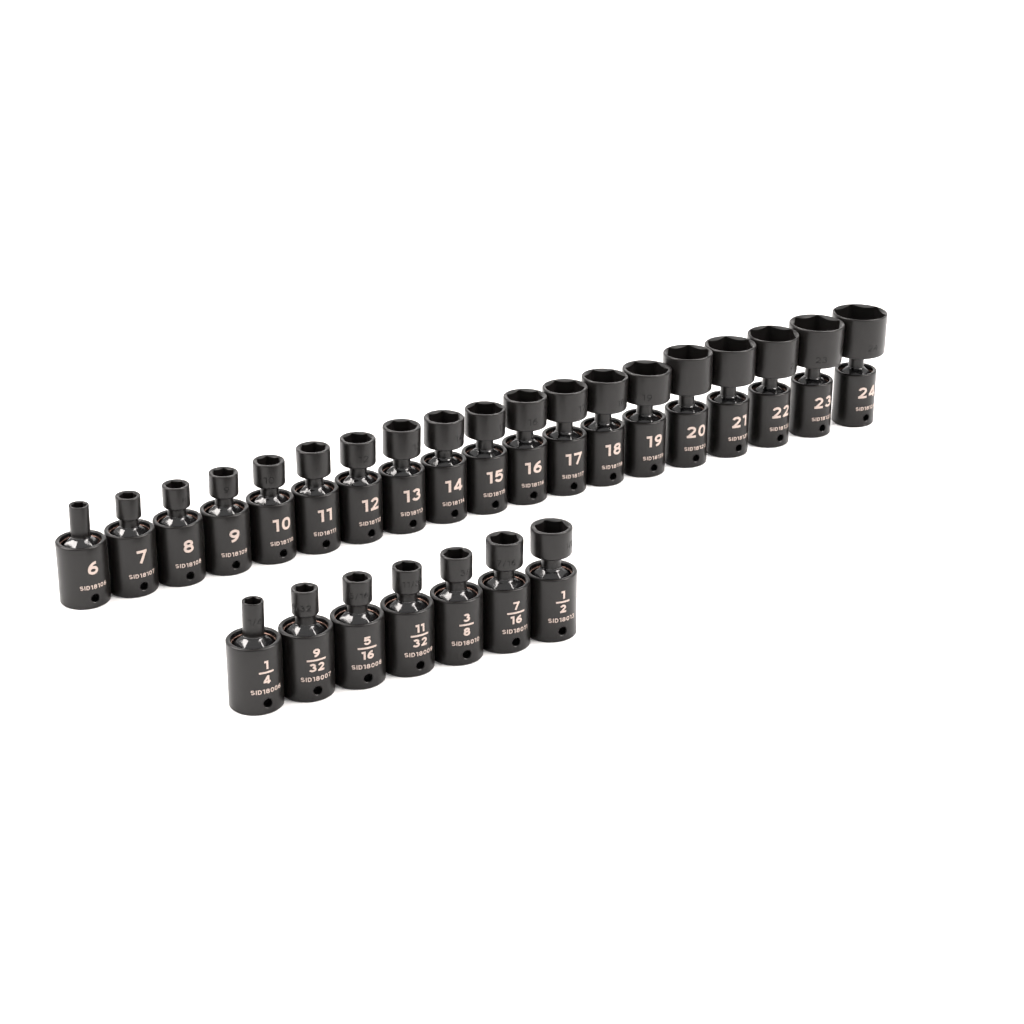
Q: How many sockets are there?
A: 26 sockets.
